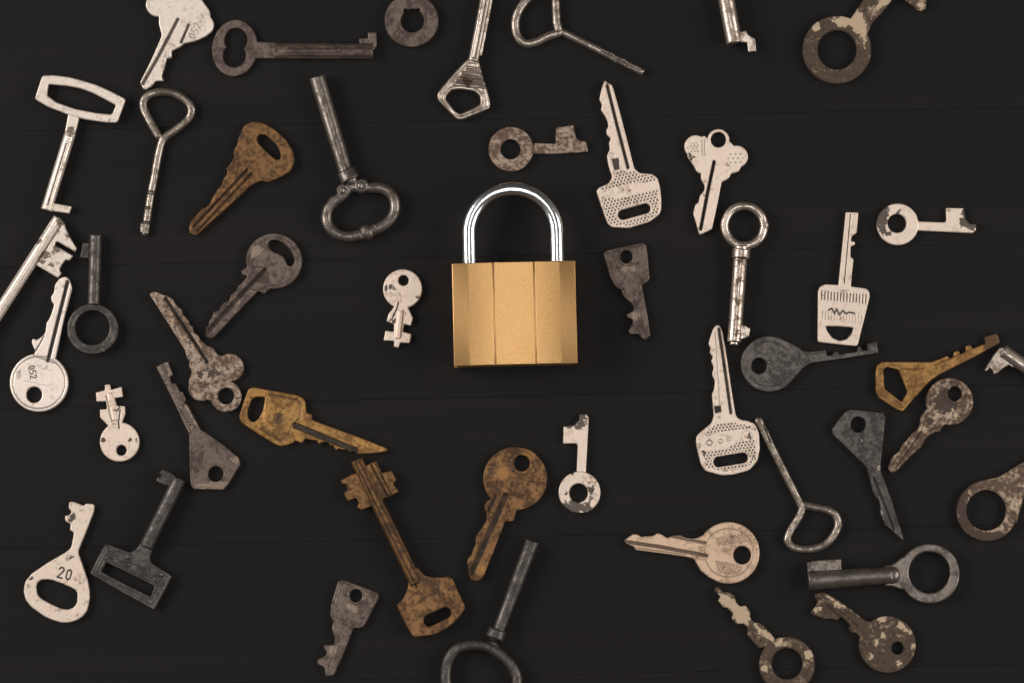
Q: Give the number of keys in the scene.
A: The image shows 46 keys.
